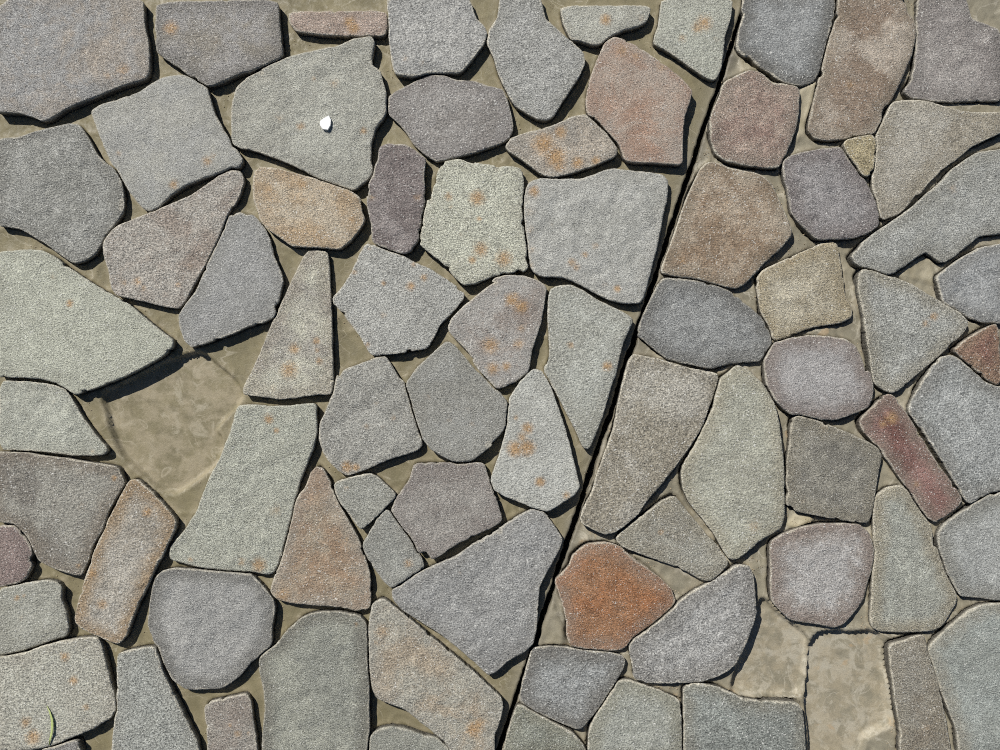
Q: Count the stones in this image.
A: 78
